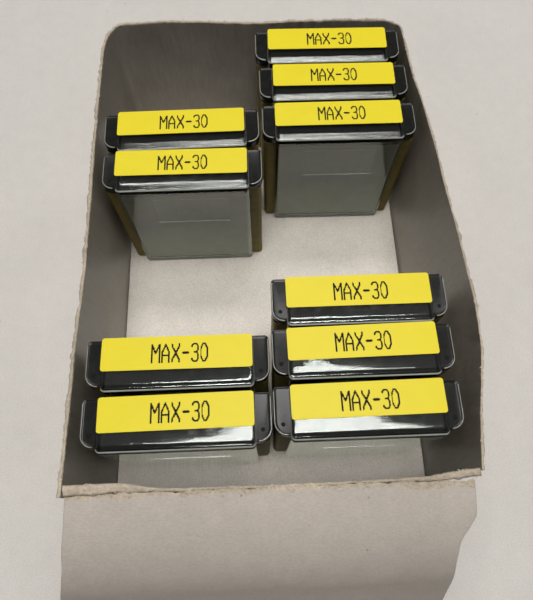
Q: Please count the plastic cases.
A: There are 10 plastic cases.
